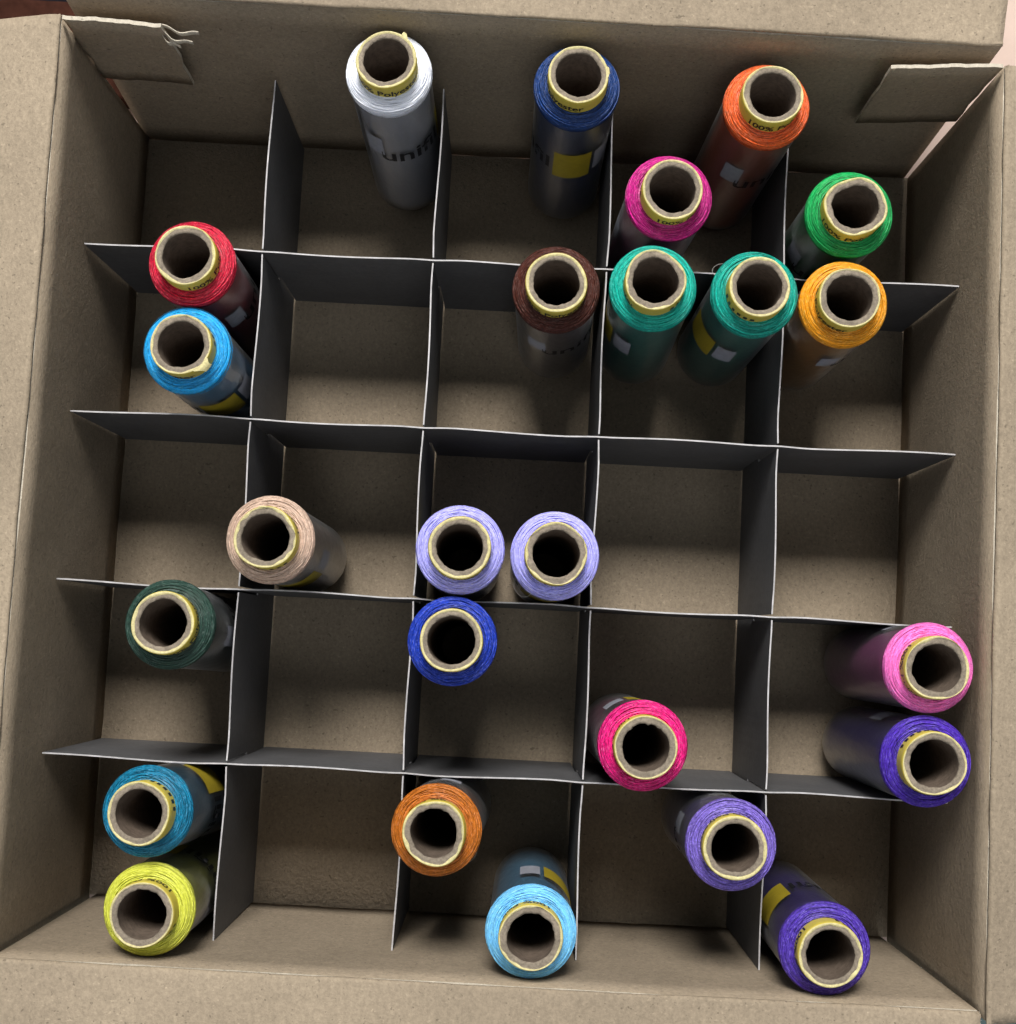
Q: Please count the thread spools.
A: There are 25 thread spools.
